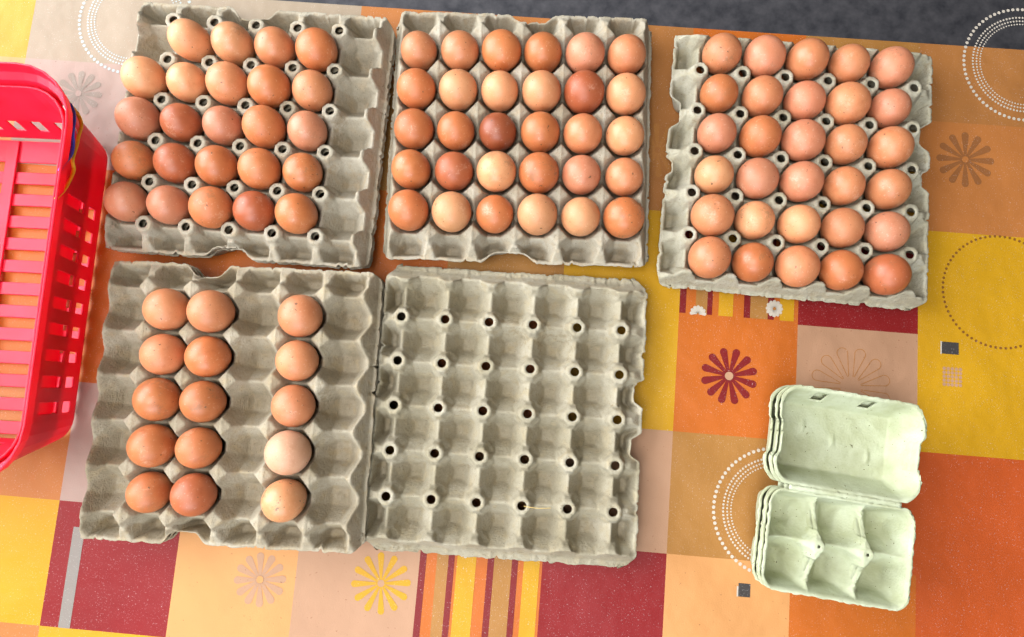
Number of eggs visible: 99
